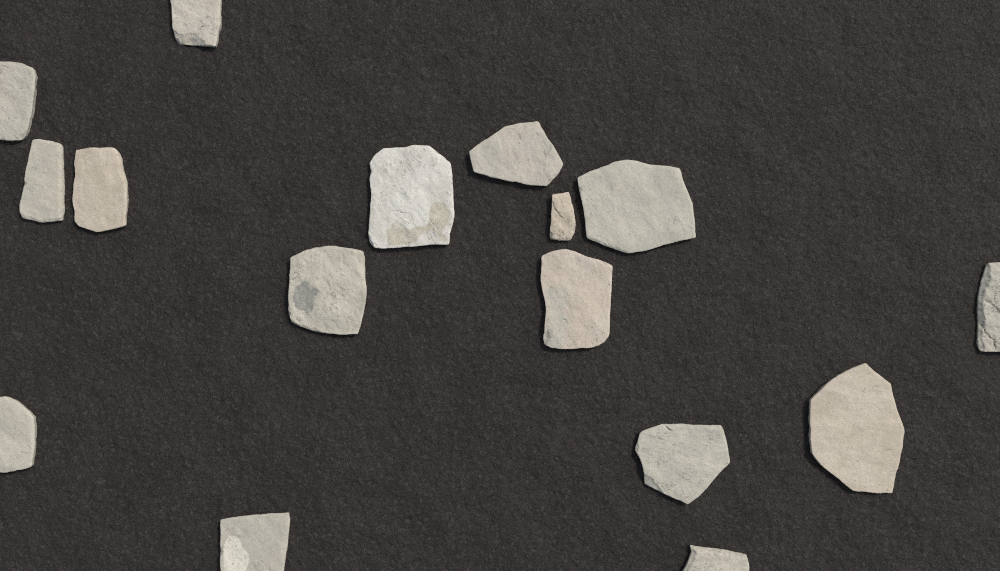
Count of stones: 16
